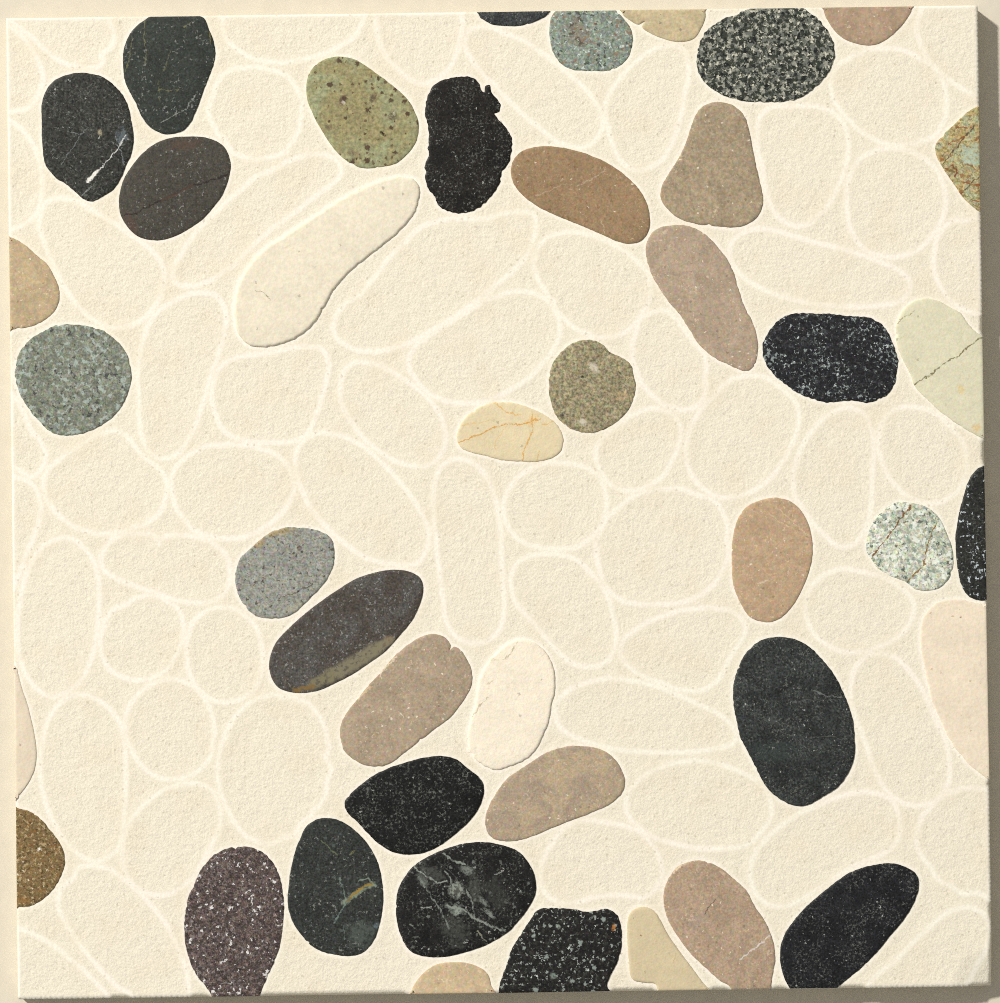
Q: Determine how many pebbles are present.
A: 42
